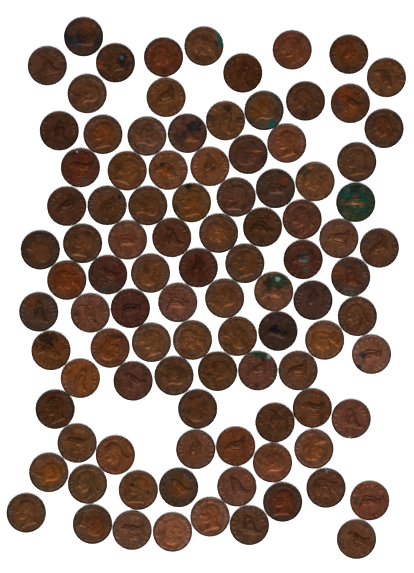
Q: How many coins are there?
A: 99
